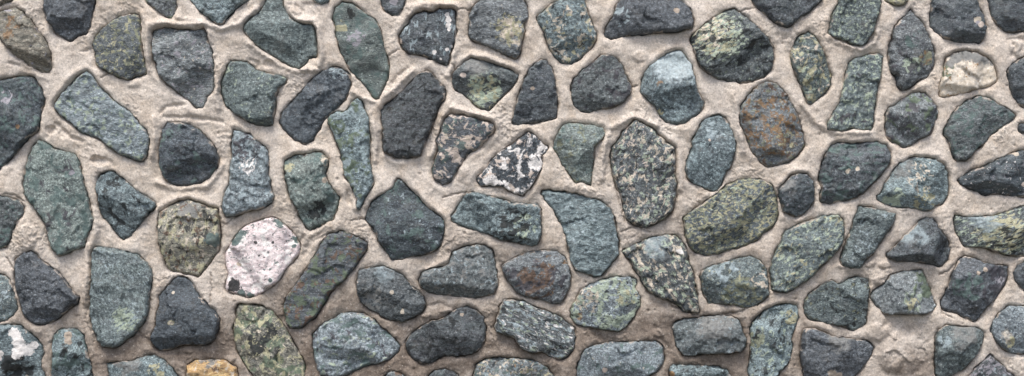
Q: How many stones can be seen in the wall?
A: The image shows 99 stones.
